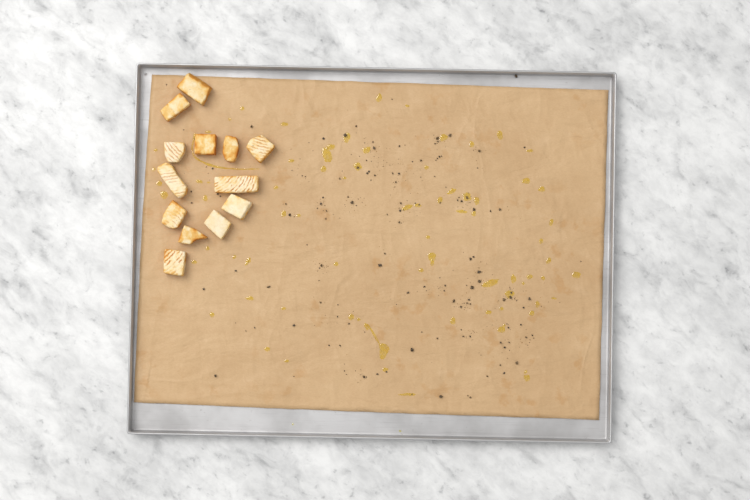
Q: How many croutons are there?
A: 13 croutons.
